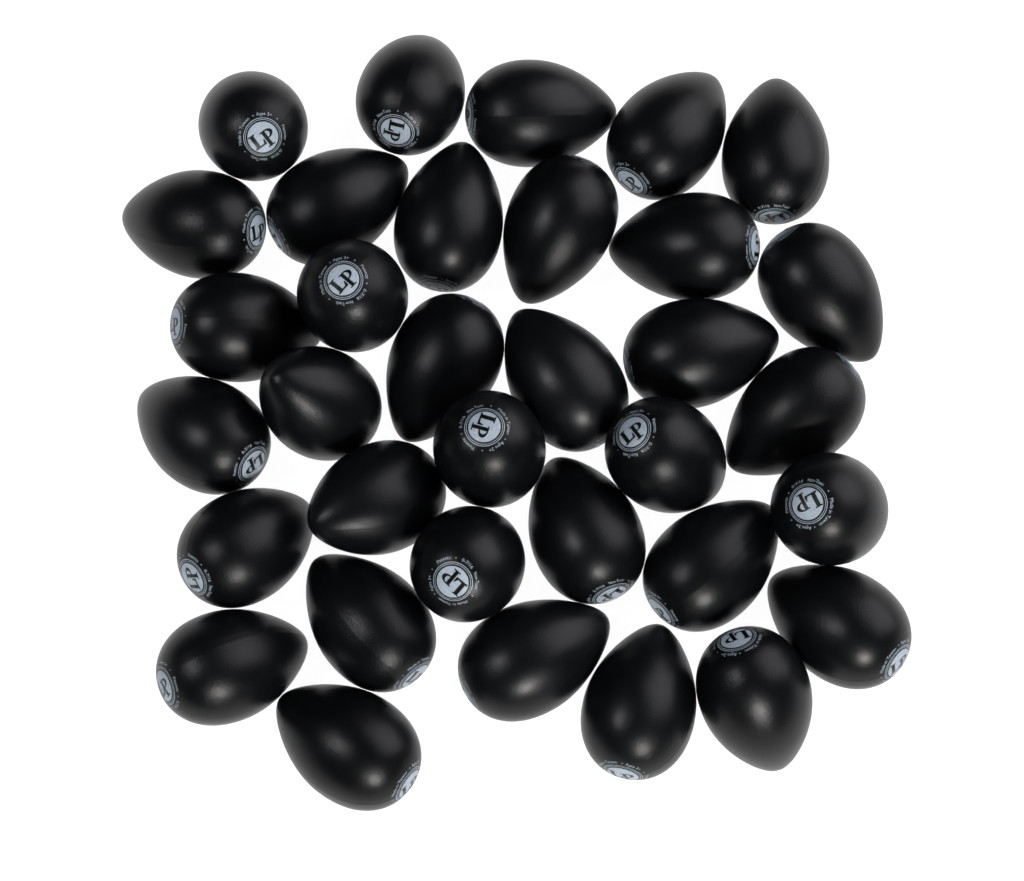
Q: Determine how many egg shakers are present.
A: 34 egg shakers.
